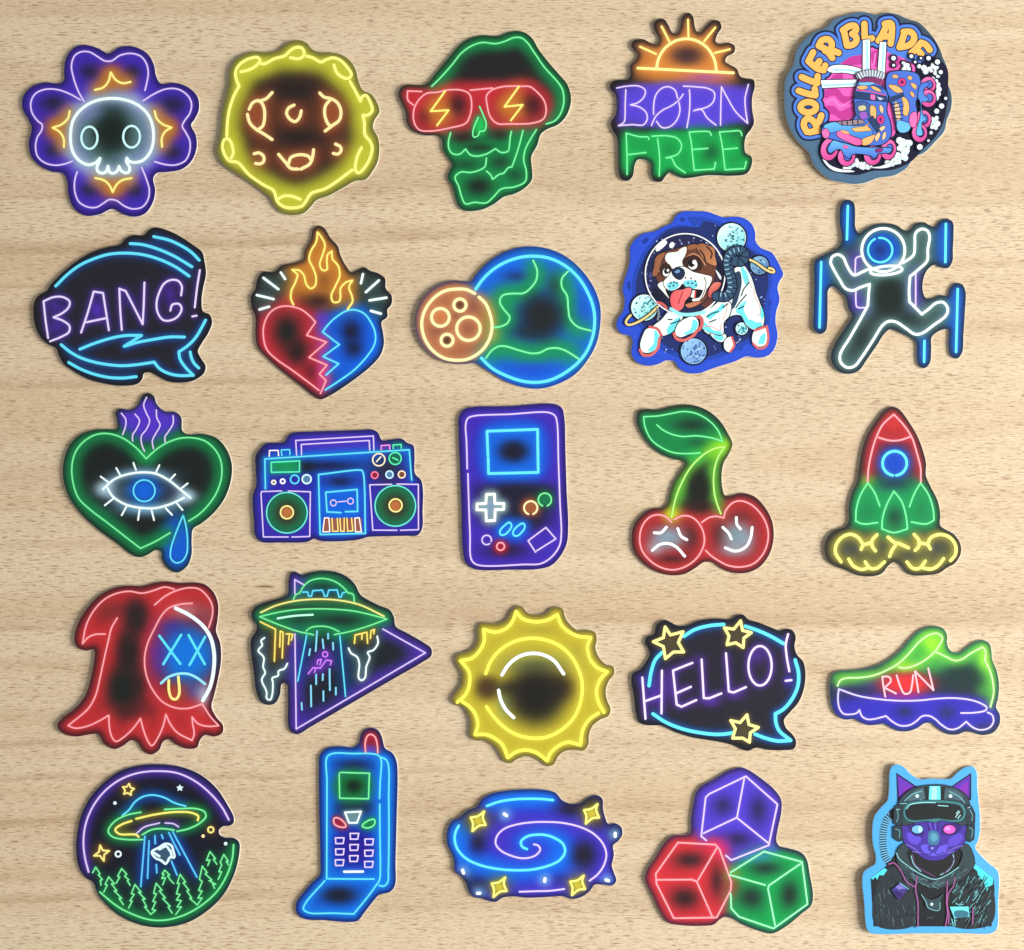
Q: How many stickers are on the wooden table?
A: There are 25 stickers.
